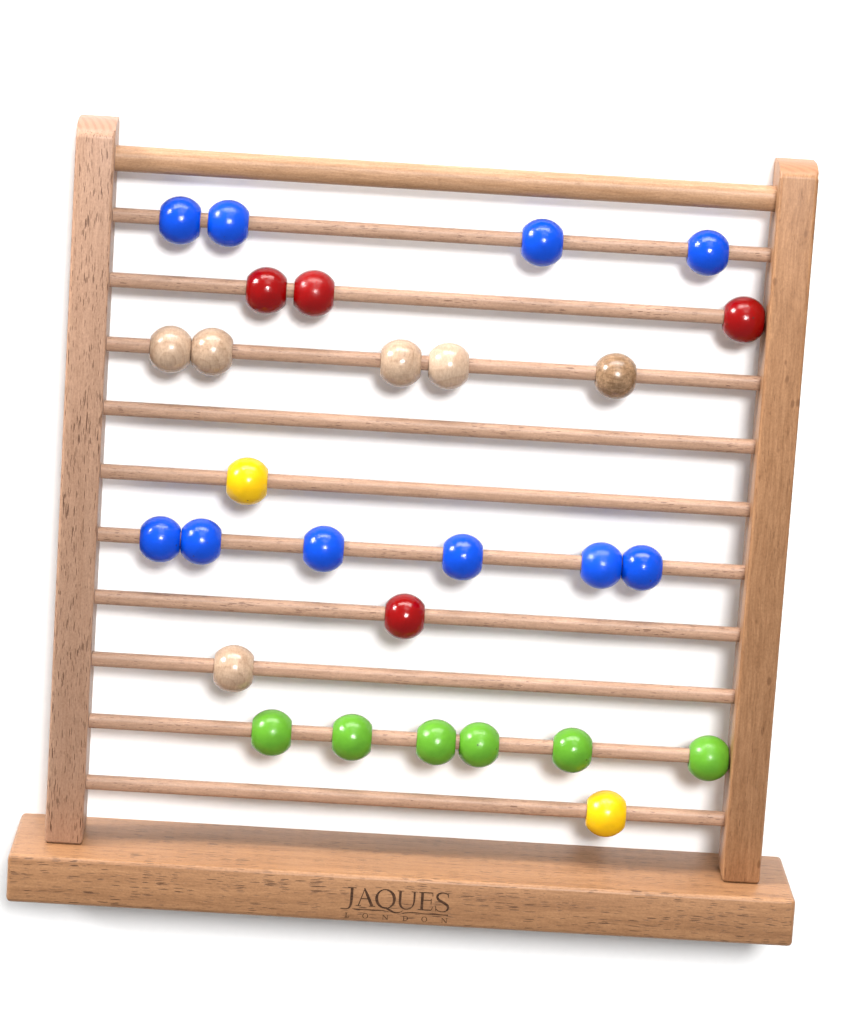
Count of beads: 28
